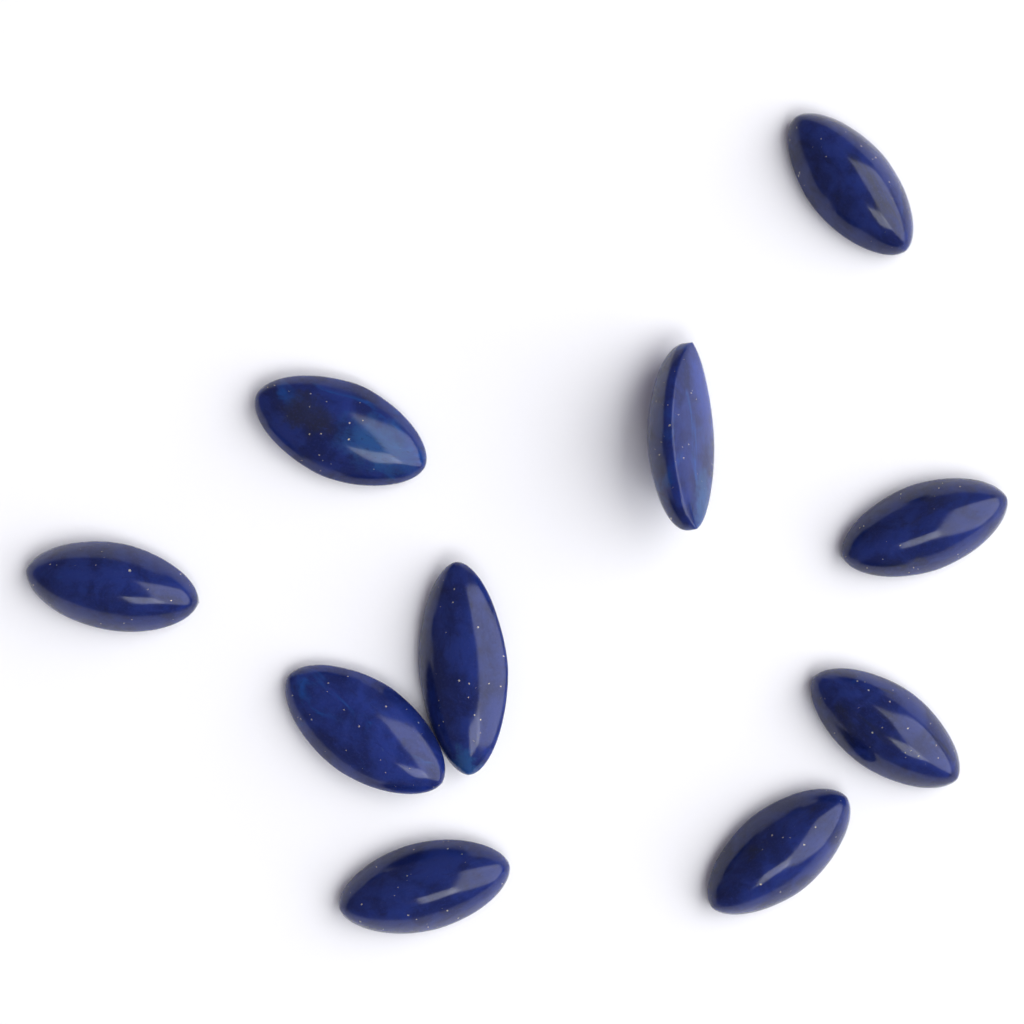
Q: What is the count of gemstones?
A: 10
